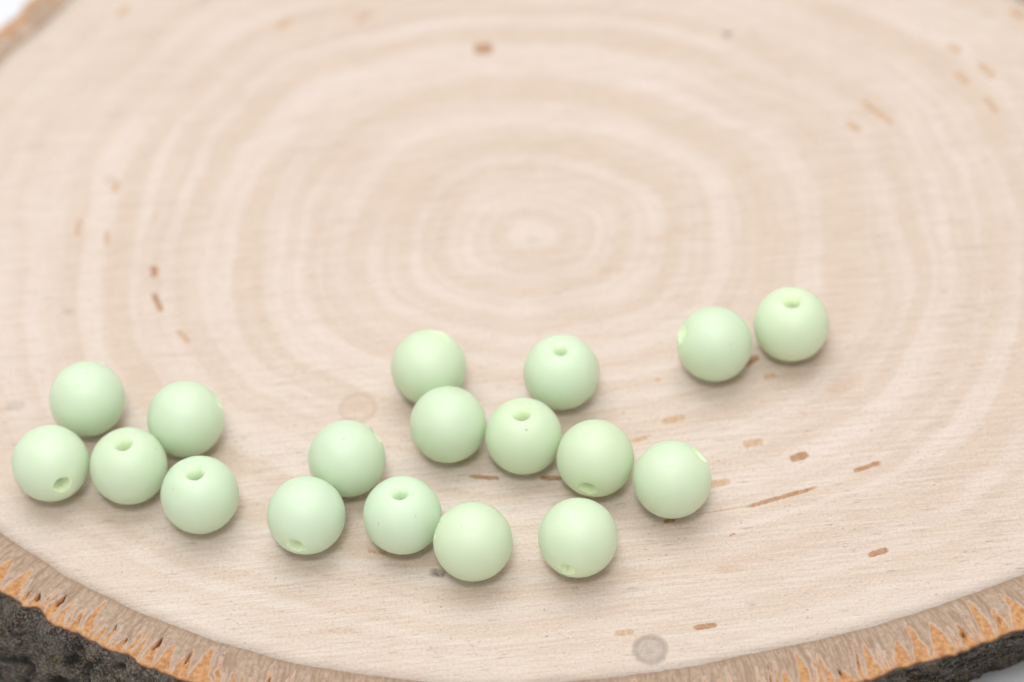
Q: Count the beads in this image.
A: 18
